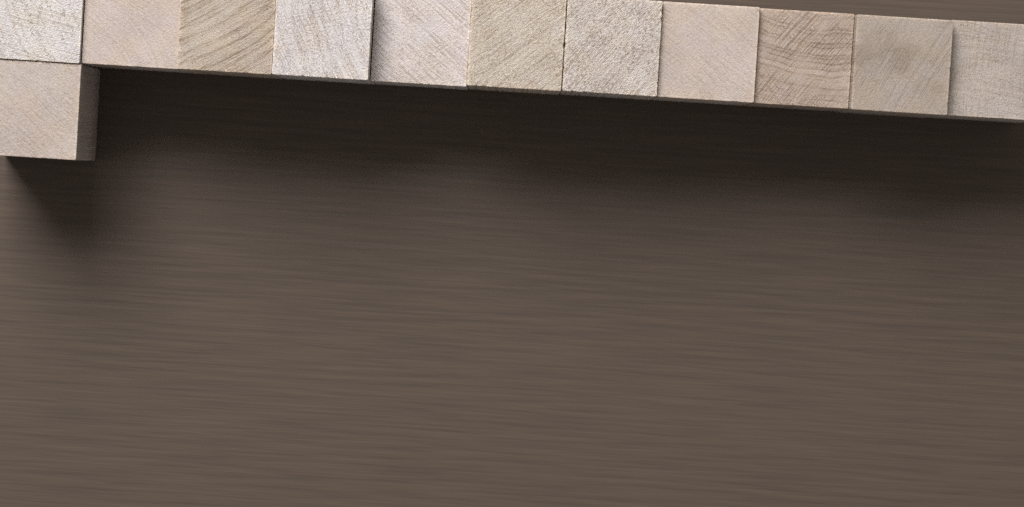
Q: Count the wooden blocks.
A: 12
